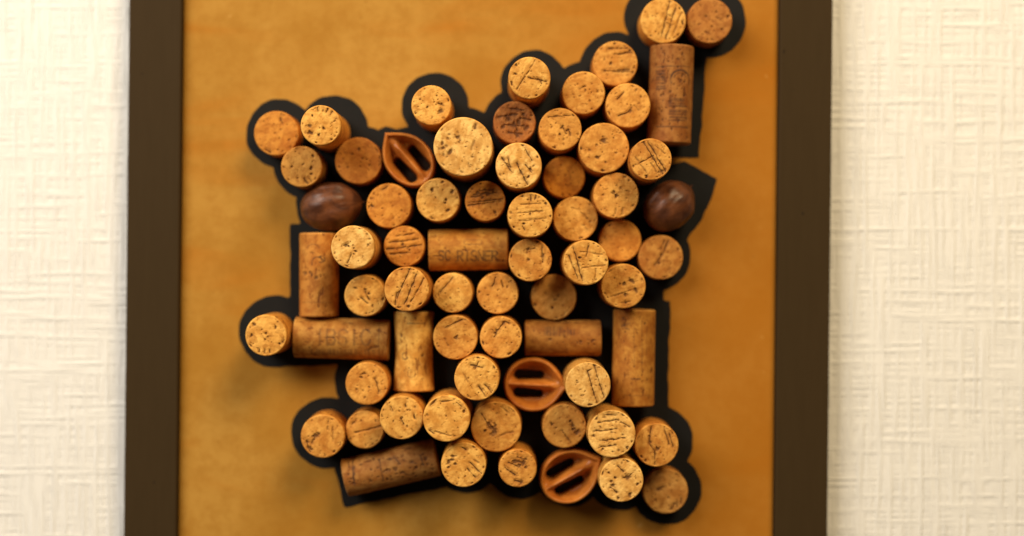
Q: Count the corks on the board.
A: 62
